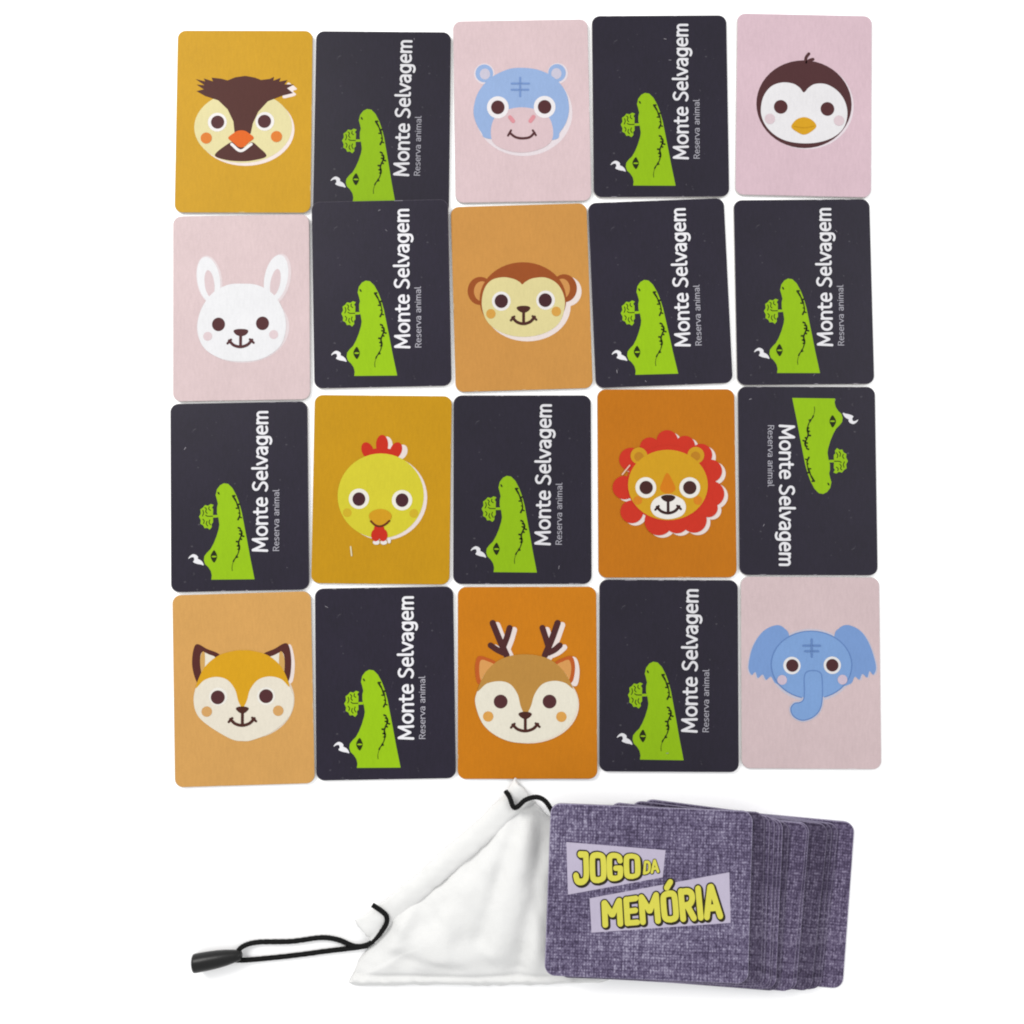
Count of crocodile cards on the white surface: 10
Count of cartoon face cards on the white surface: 10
